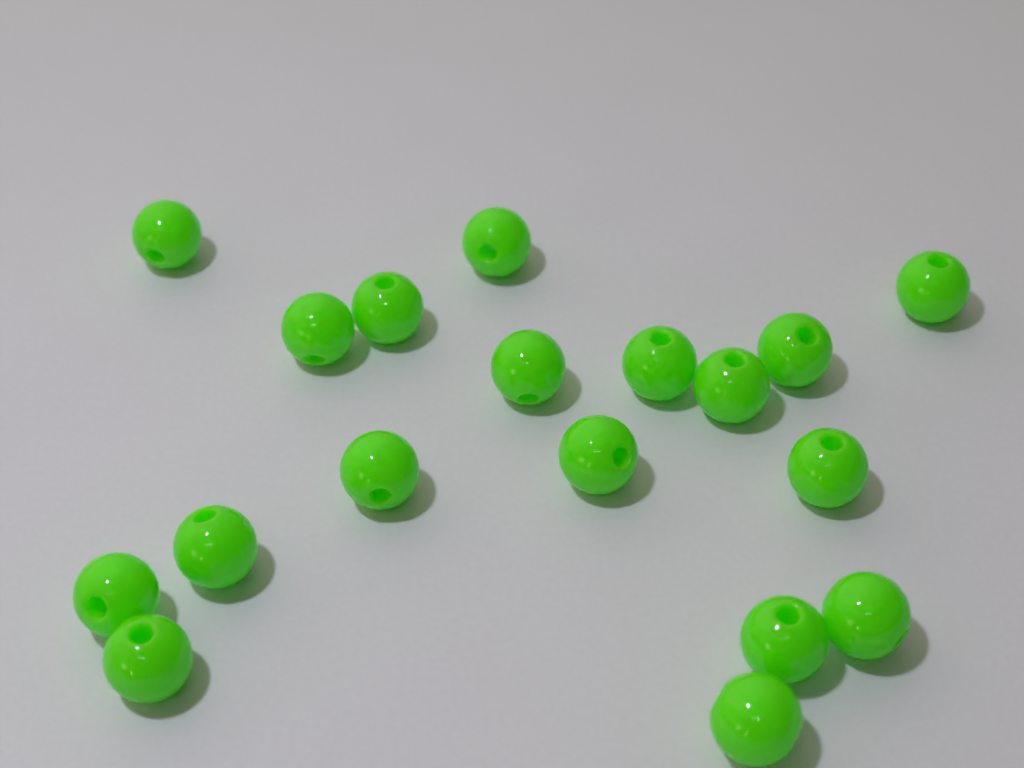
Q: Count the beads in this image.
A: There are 18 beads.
